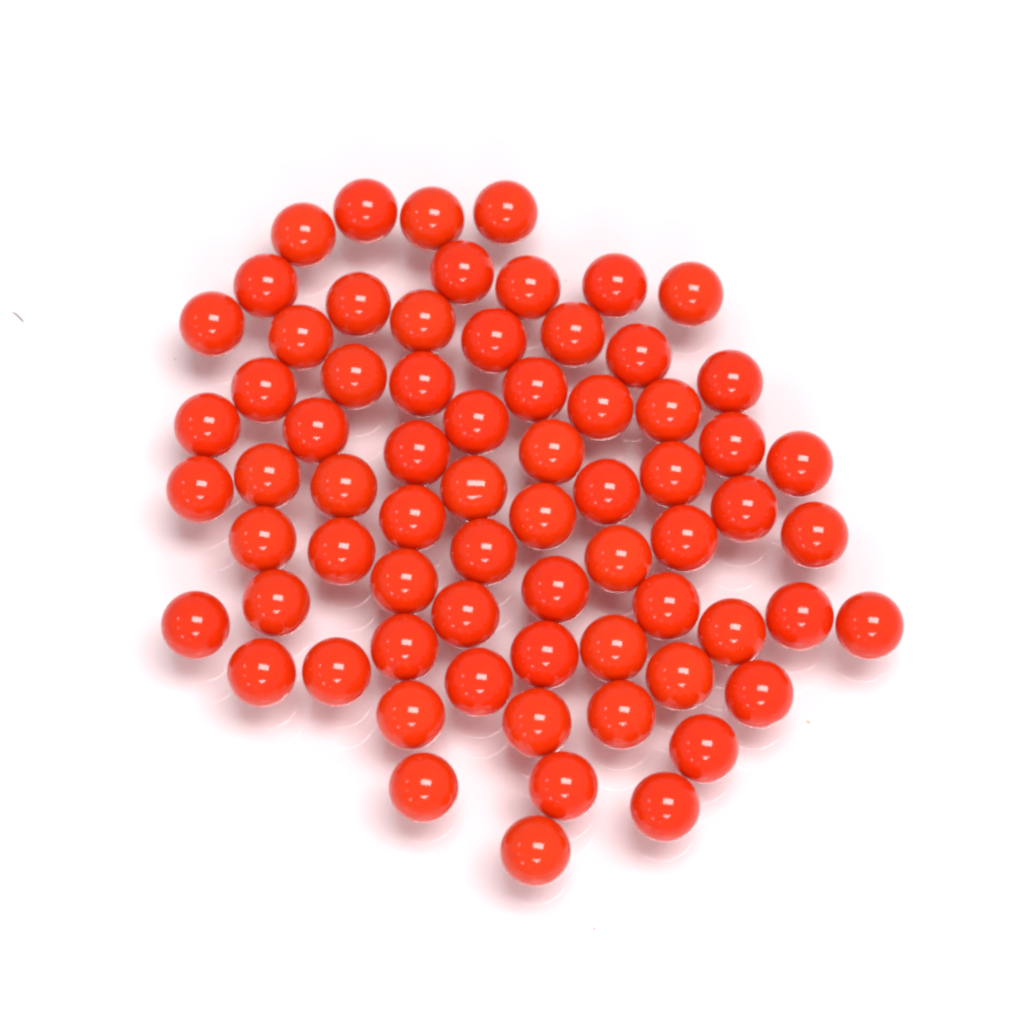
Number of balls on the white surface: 70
